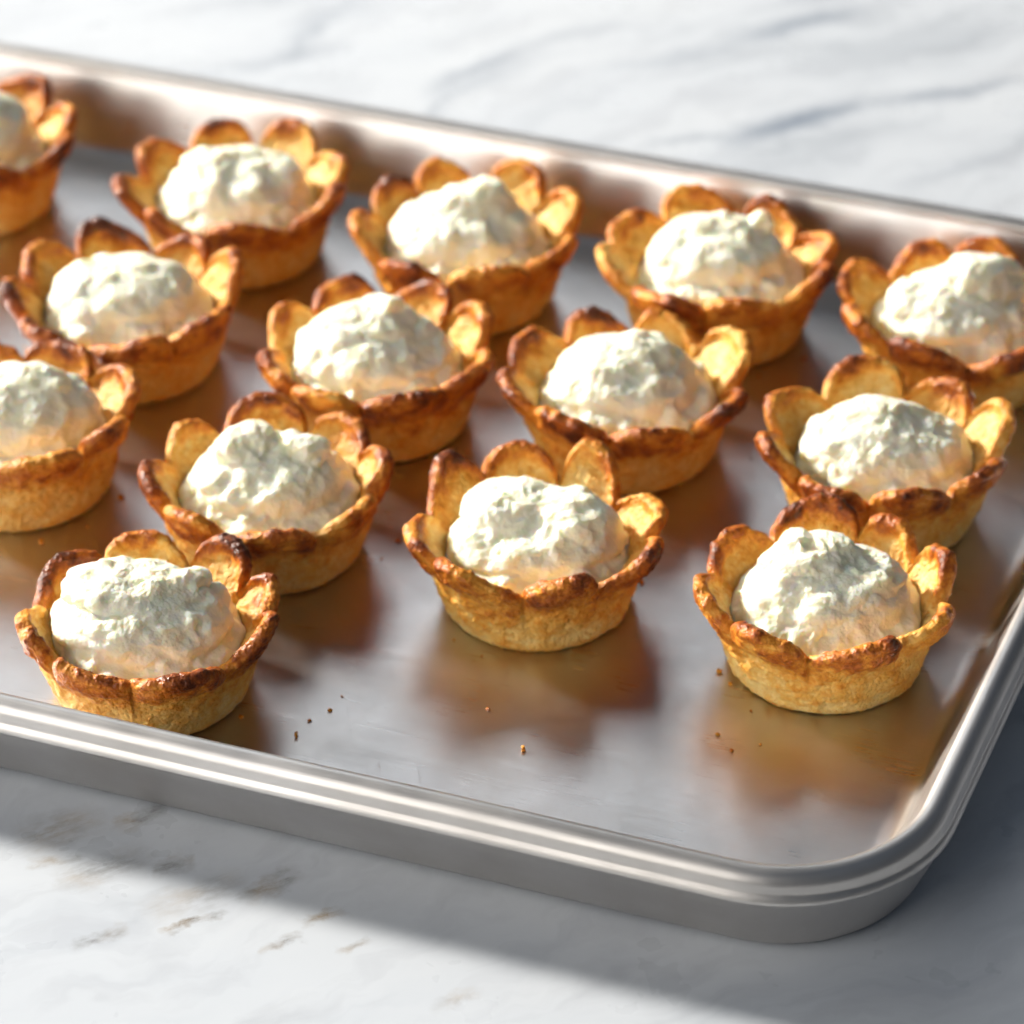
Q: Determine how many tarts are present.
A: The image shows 14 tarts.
